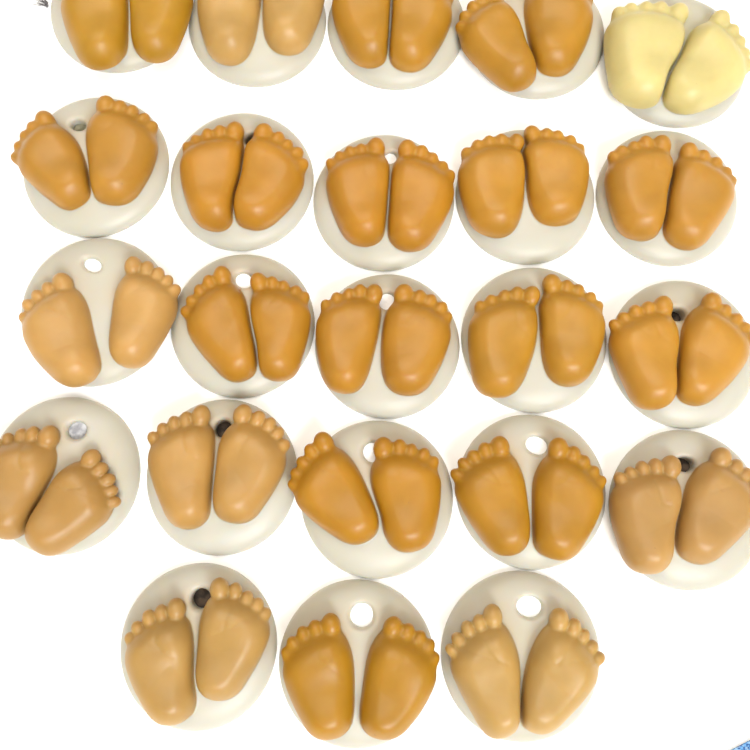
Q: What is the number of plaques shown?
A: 23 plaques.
